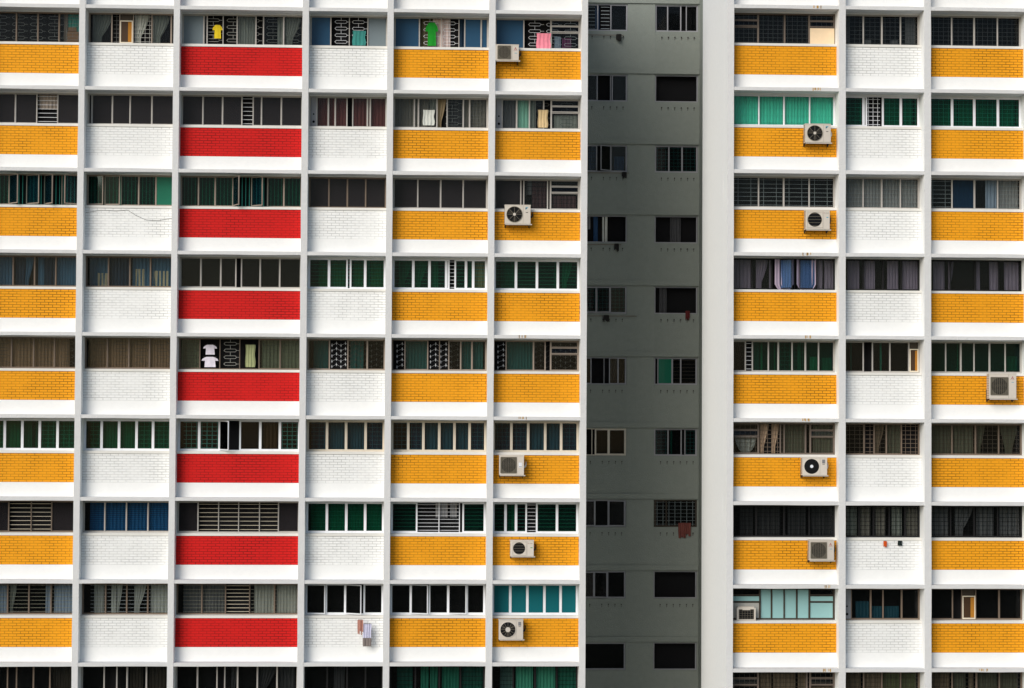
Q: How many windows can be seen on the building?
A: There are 101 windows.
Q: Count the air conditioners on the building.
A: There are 11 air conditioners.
